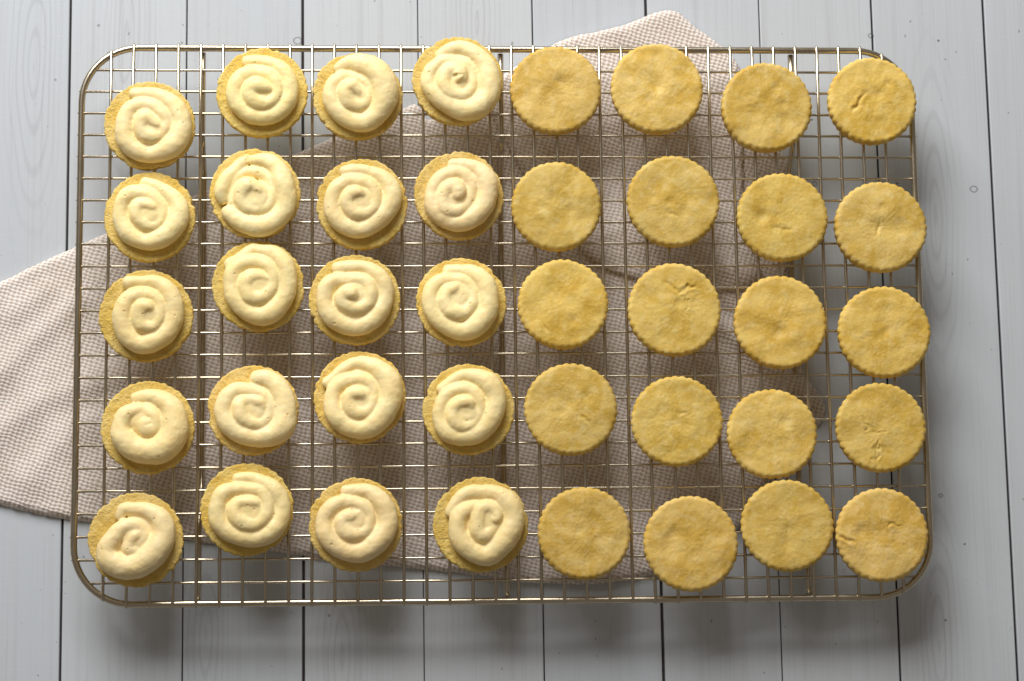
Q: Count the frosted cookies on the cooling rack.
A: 20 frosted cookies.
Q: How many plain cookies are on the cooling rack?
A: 20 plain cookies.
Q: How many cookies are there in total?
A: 40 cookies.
